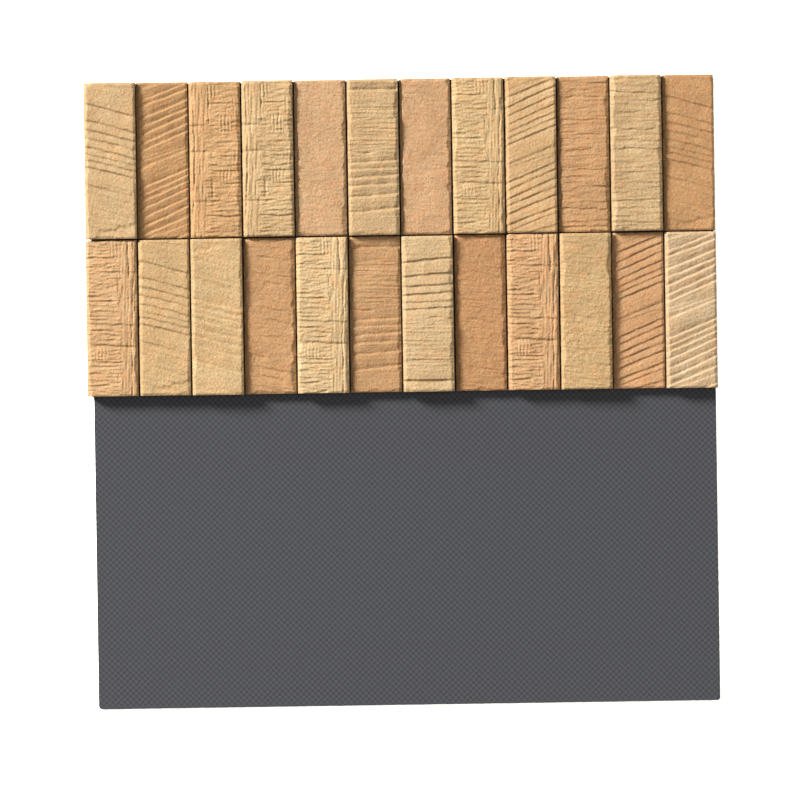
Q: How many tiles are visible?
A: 24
